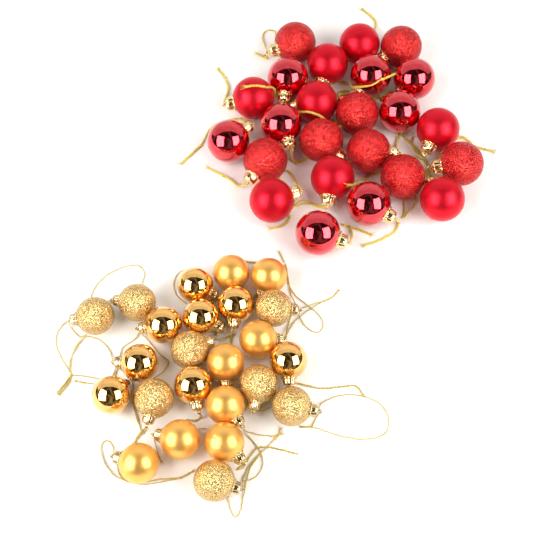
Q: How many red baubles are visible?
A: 24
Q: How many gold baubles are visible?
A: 24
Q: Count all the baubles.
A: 48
